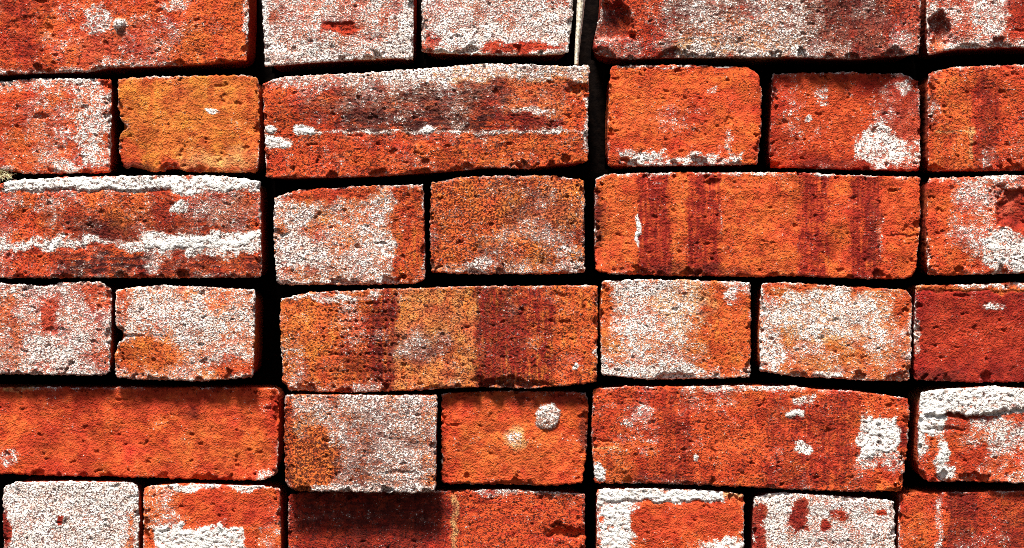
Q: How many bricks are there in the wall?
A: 33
